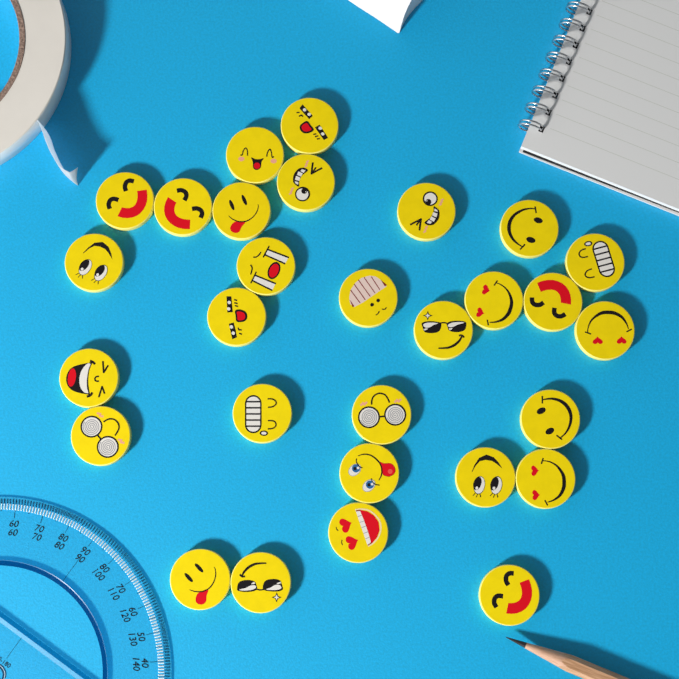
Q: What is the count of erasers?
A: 29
